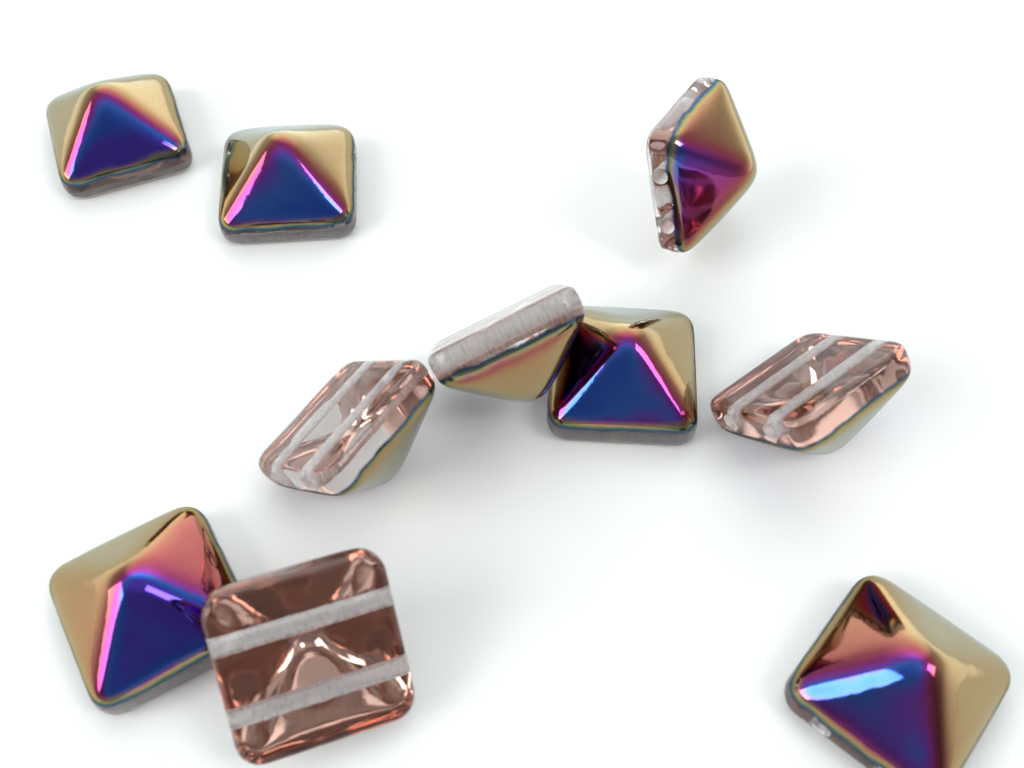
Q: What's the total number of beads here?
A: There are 10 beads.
